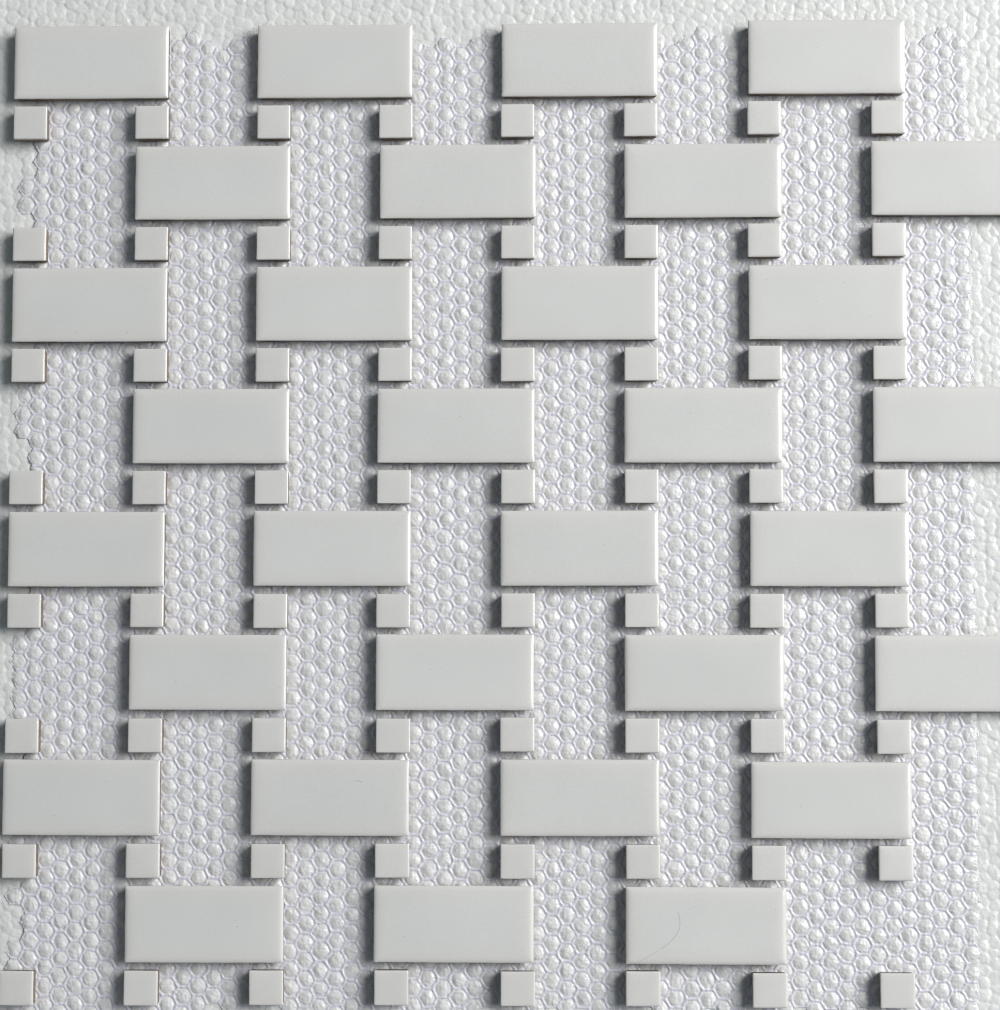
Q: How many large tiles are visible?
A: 31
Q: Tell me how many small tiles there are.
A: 64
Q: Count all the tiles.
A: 95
